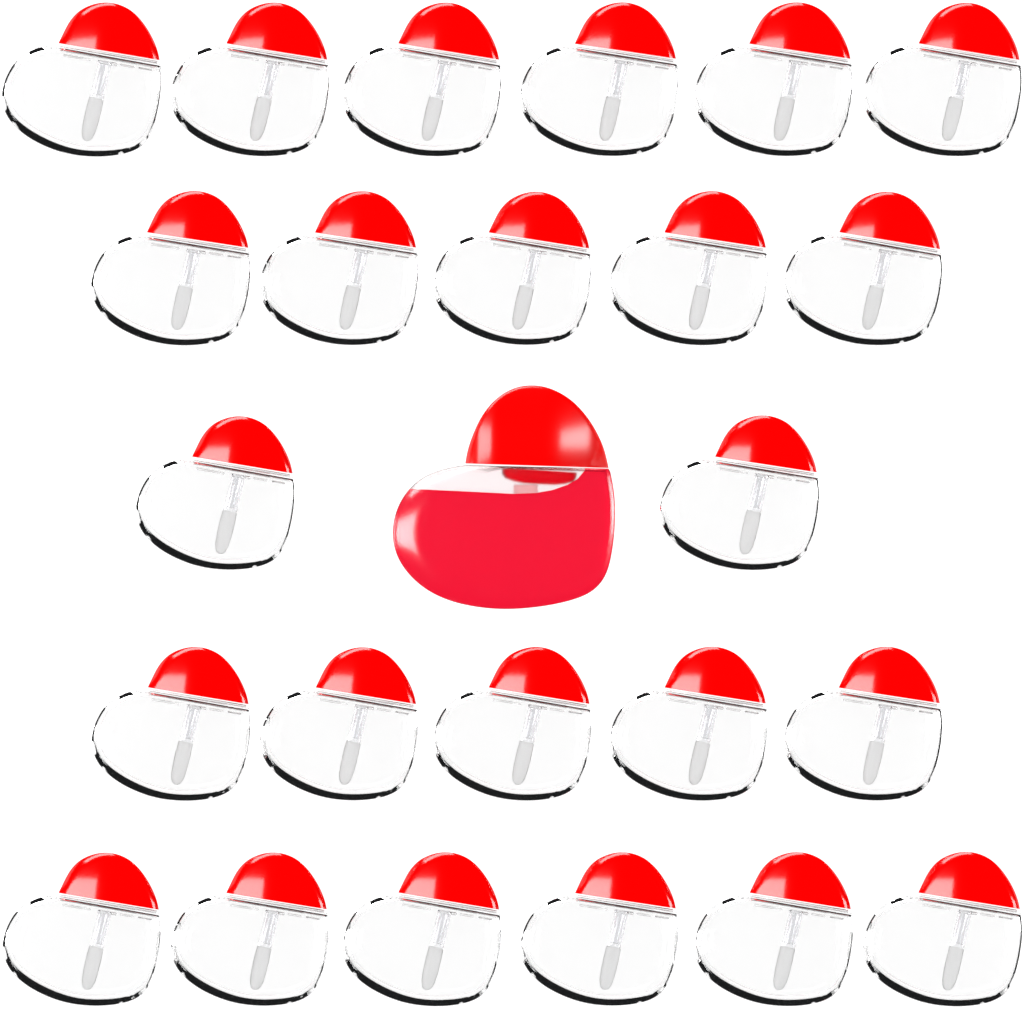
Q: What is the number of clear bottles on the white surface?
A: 24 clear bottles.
